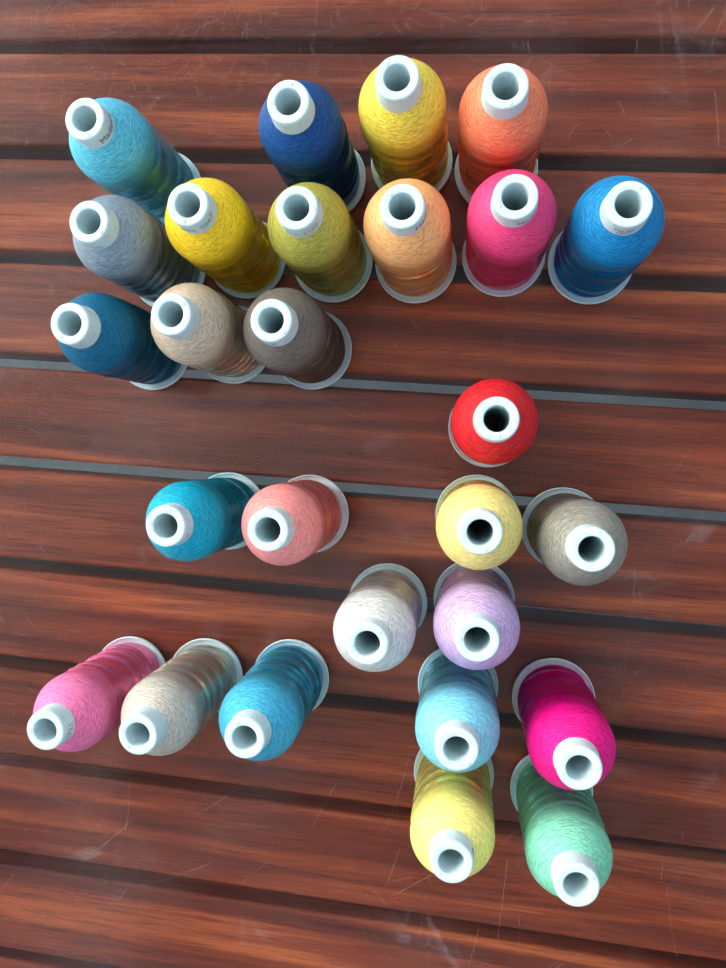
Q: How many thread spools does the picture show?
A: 27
